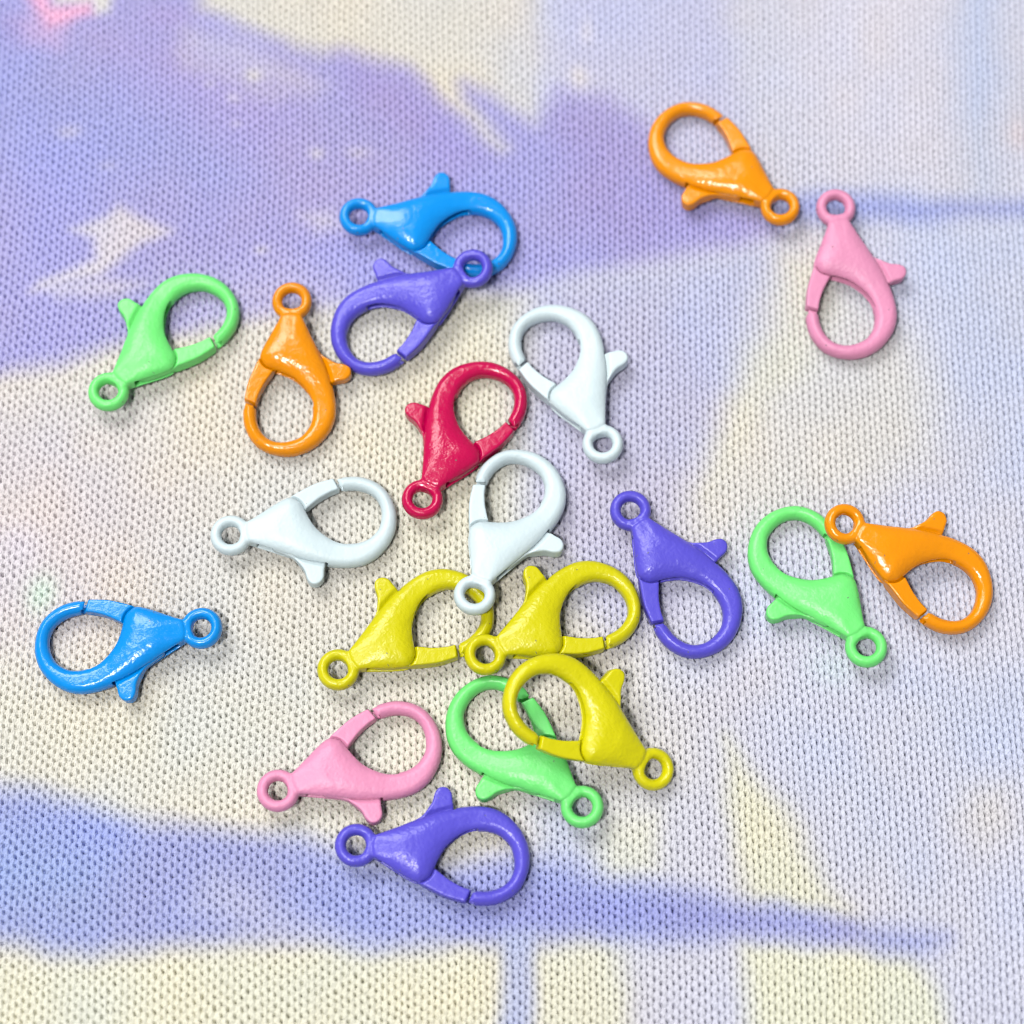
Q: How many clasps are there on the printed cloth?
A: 20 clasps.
